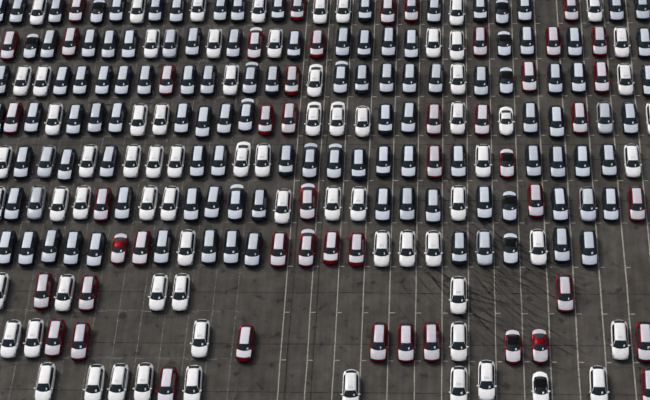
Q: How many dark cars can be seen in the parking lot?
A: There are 109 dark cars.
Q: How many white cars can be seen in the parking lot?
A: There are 72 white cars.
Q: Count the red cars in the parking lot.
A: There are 48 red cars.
